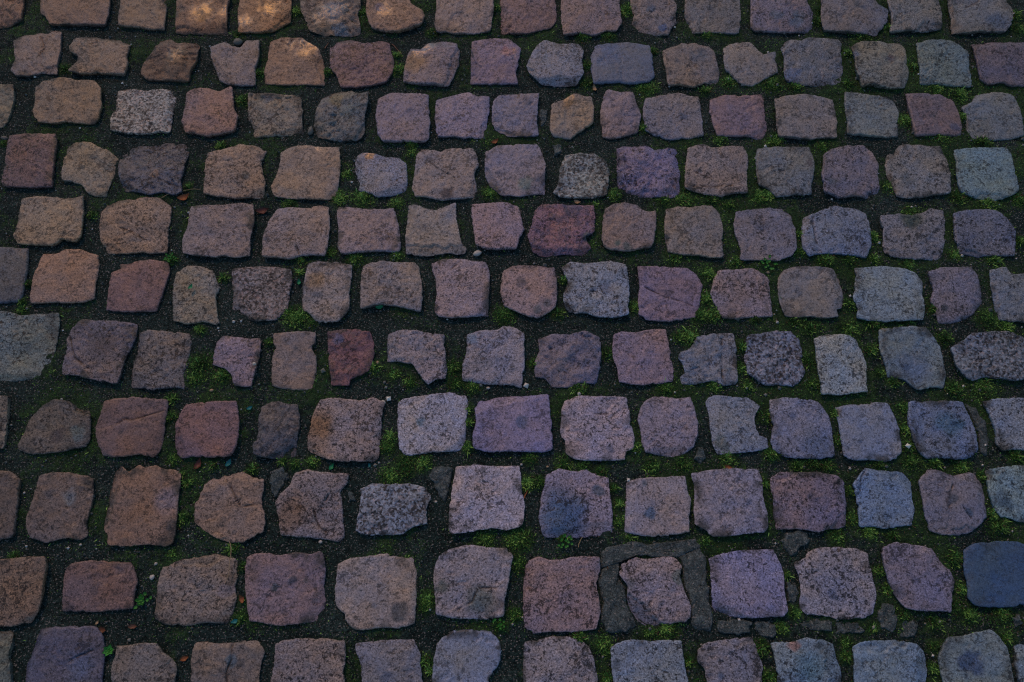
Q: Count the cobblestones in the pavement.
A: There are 164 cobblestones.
